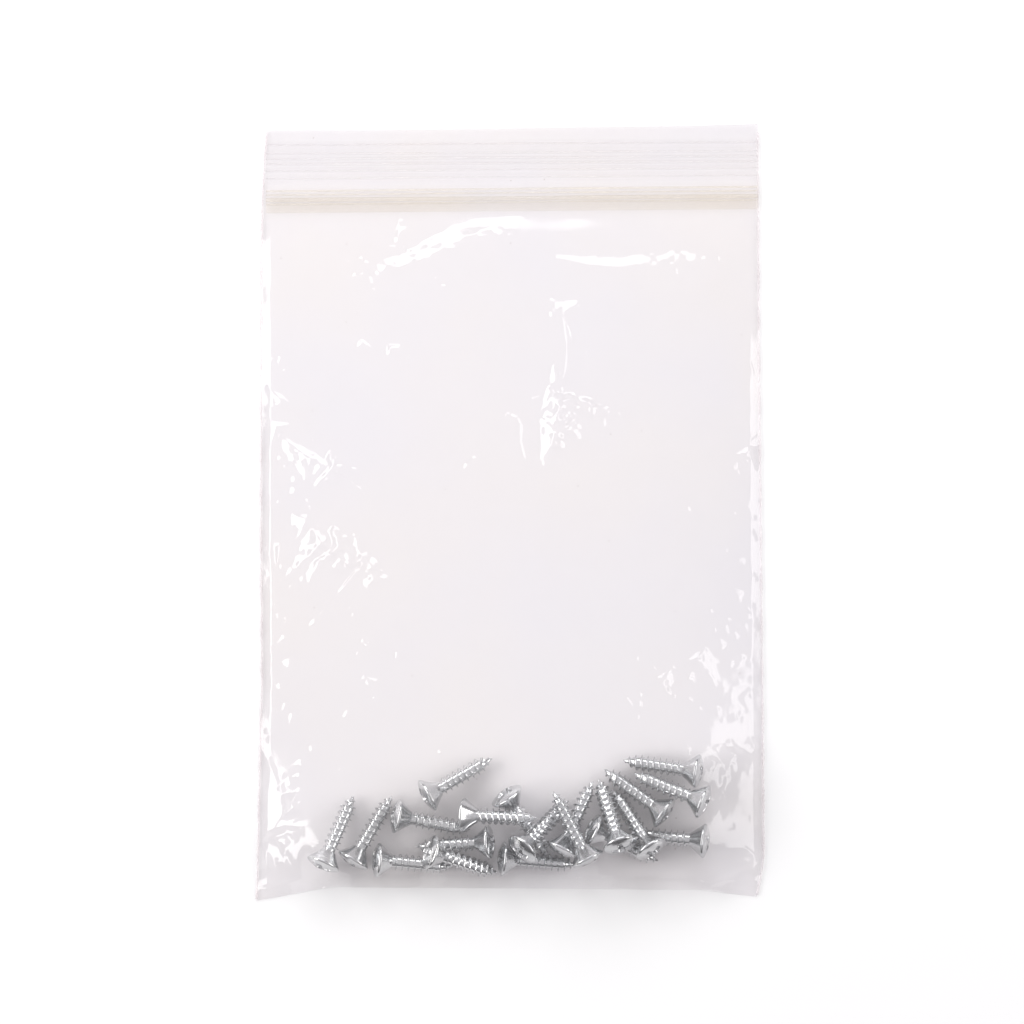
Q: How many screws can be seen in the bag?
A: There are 20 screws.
